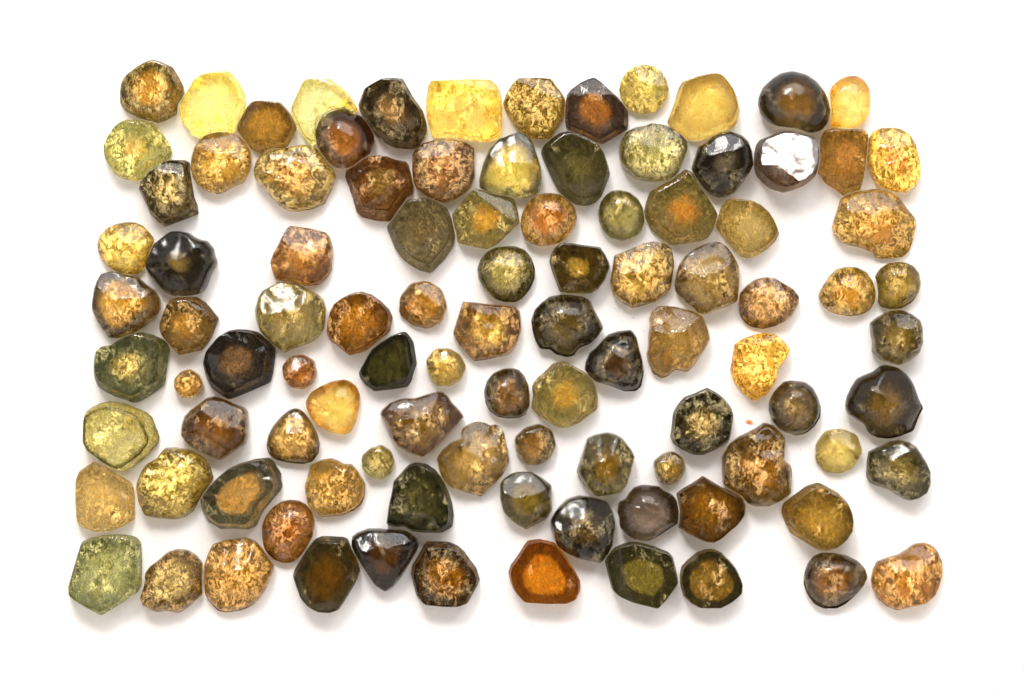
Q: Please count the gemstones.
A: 100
